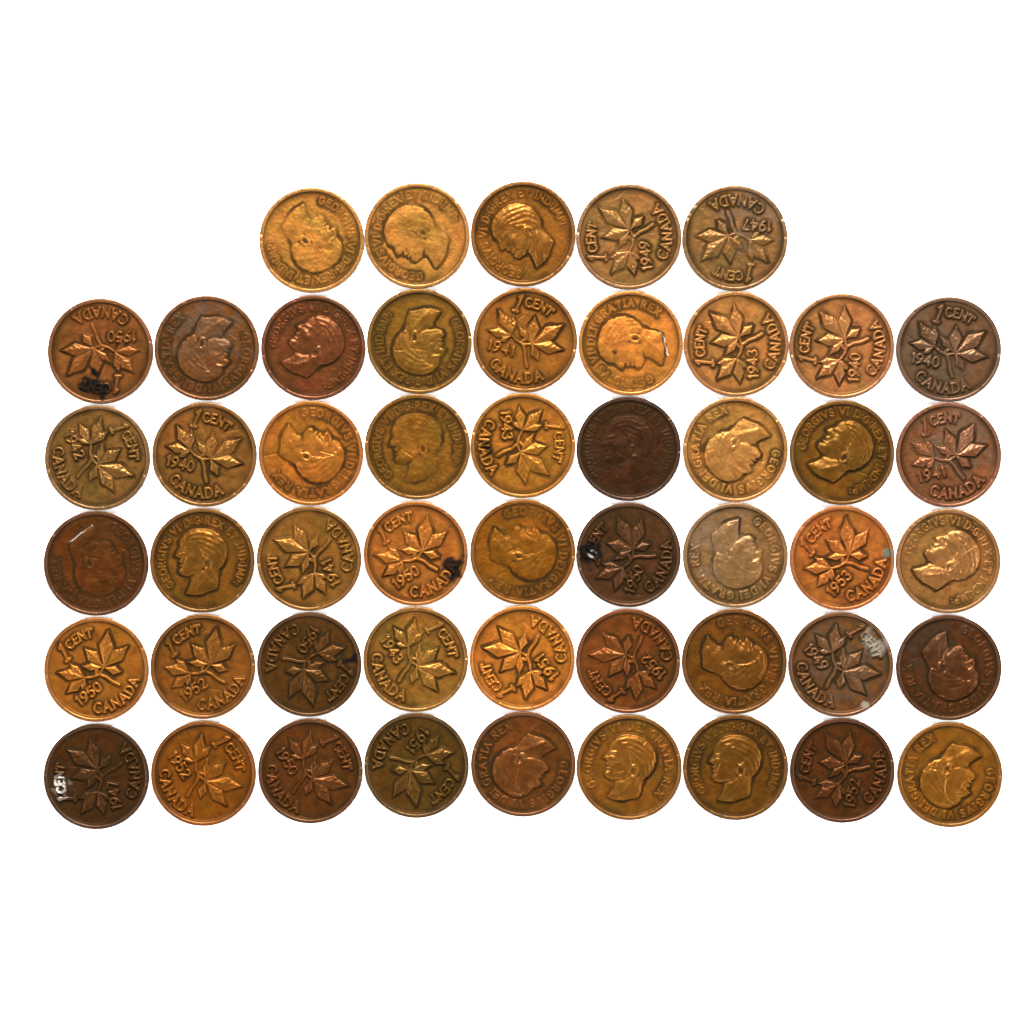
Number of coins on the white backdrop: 50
